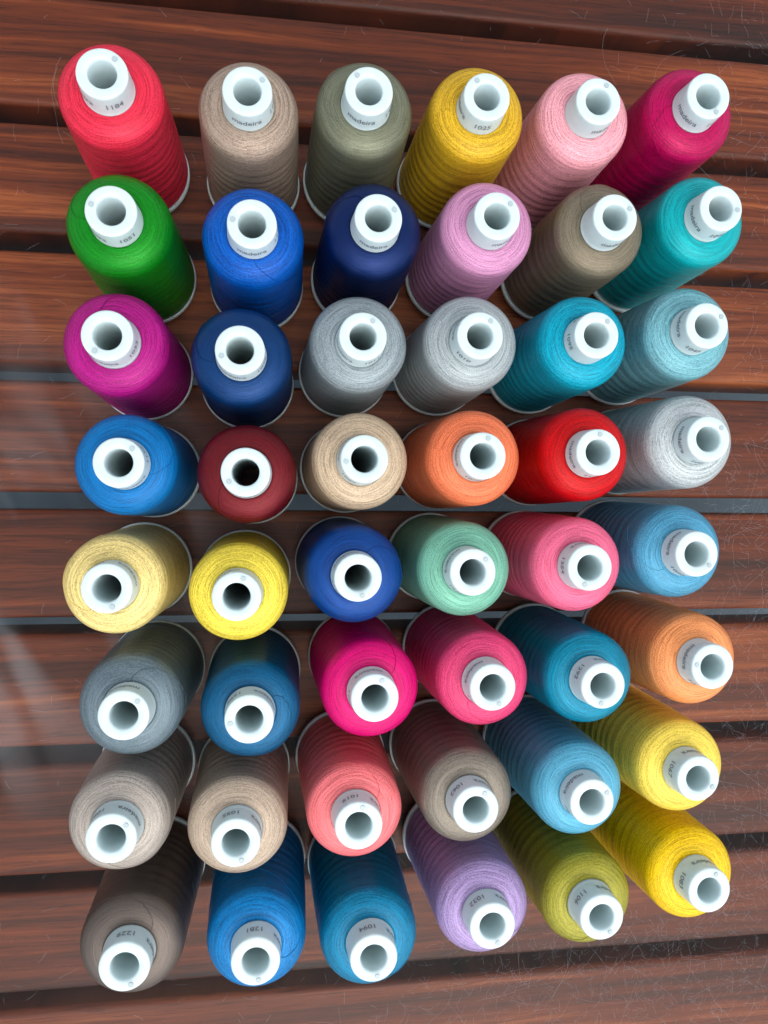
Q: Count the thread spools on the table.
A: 48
